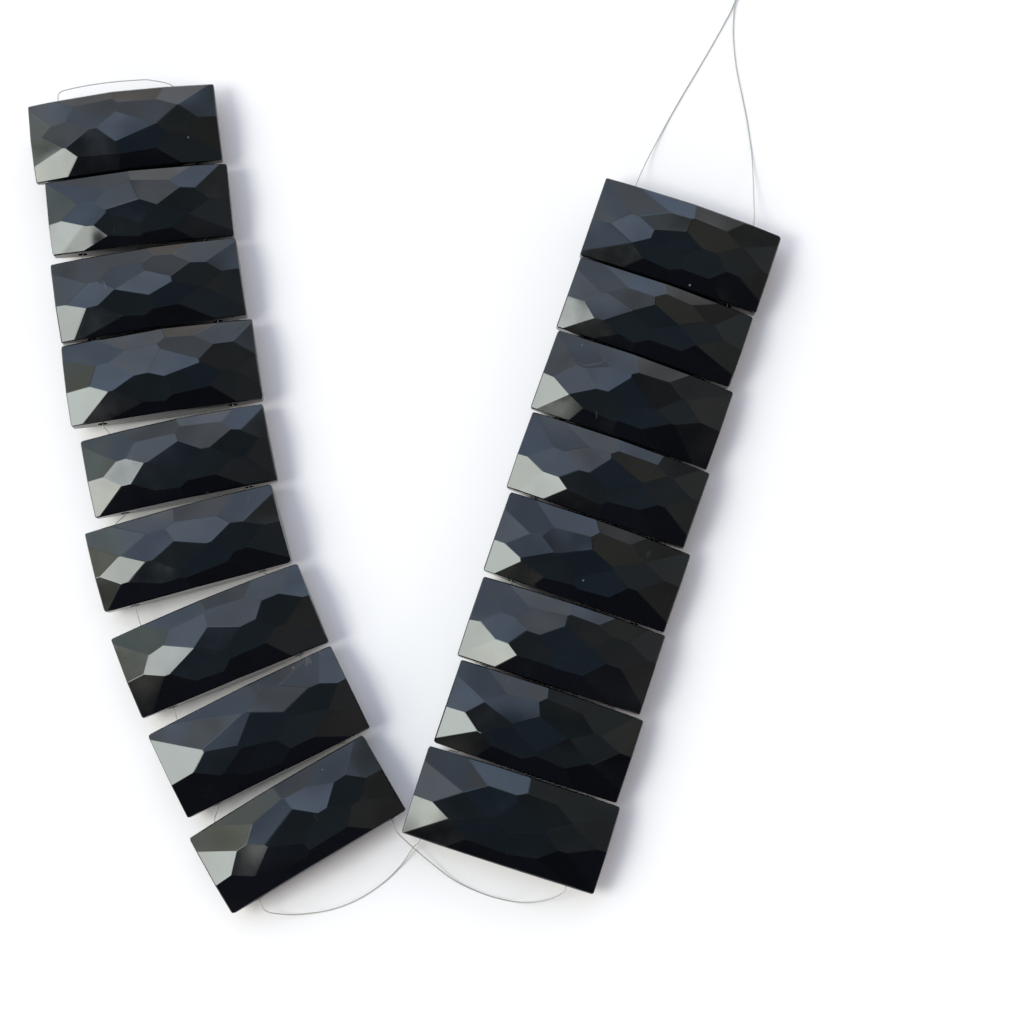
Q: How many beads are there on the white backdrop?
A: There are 17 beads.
